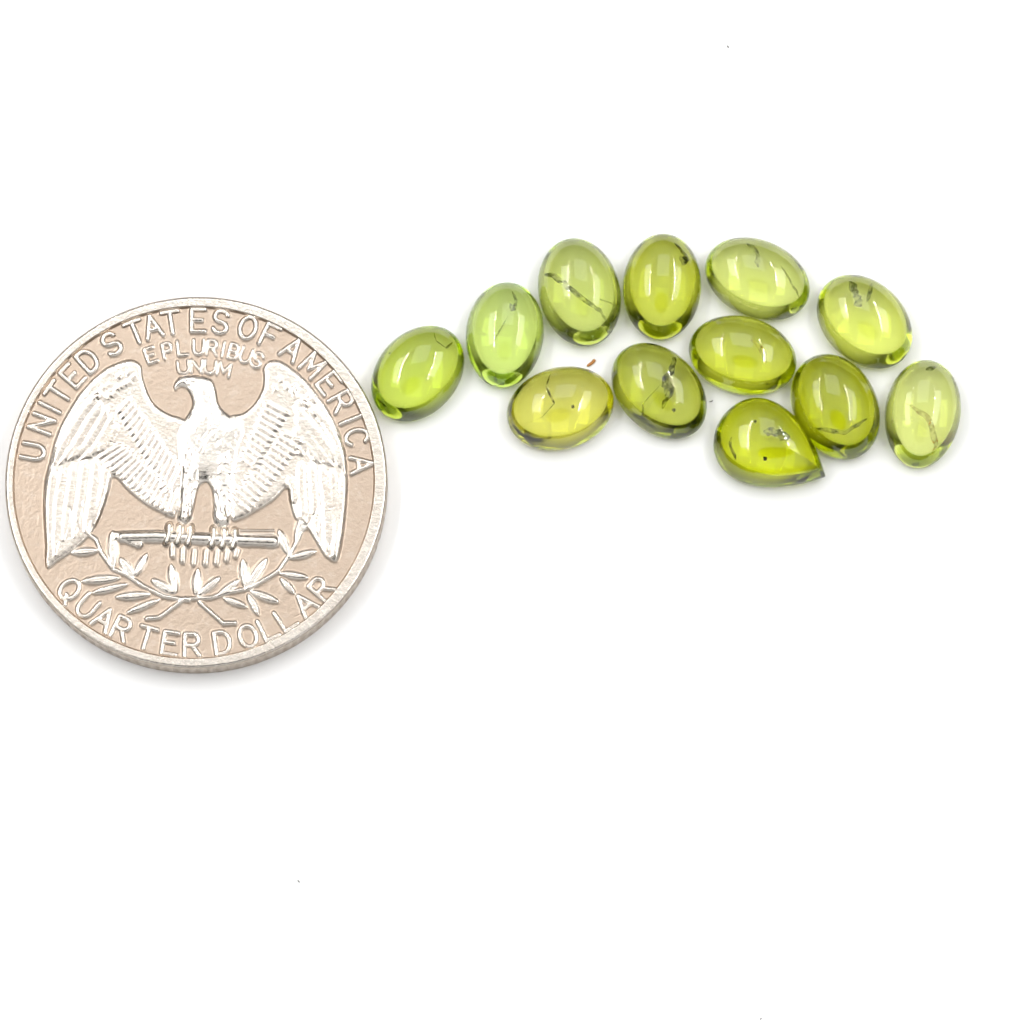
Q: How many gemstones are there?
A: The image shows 12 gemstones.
